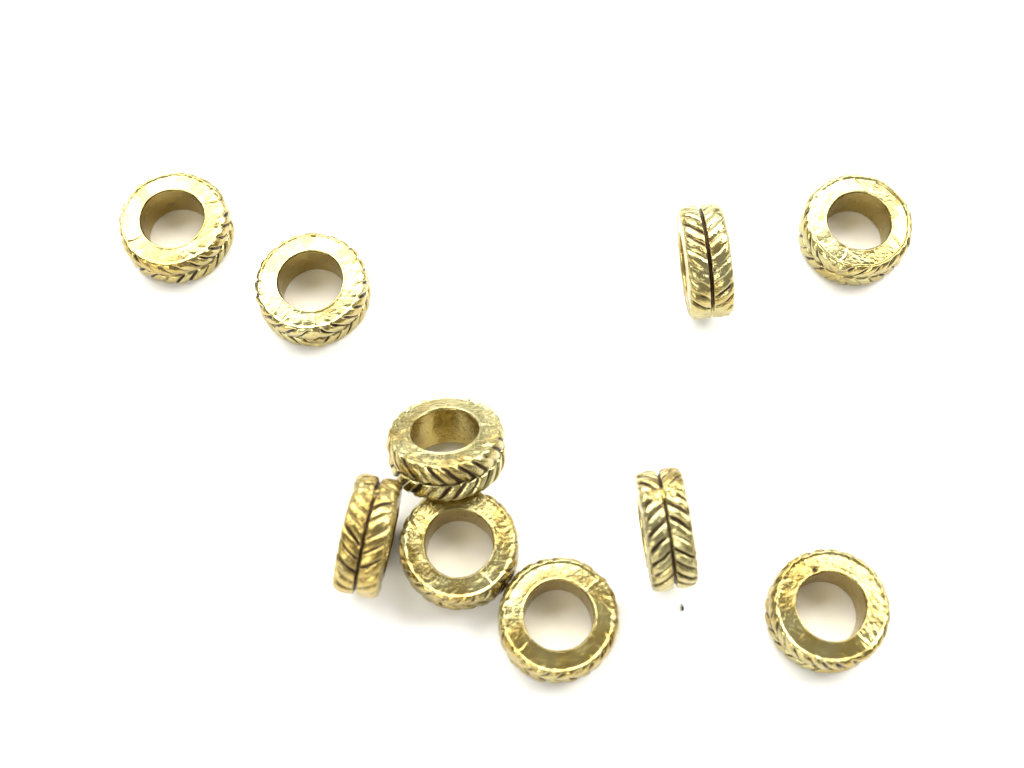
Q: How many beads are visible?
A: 10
